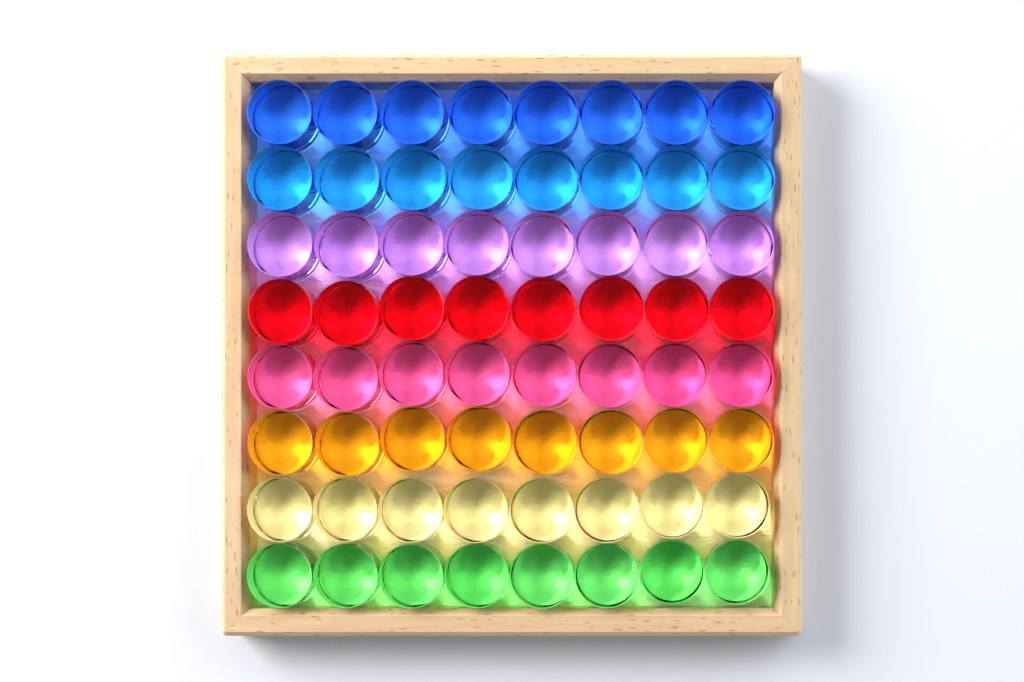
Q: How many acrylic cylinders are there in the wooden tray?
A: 64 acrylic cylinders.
